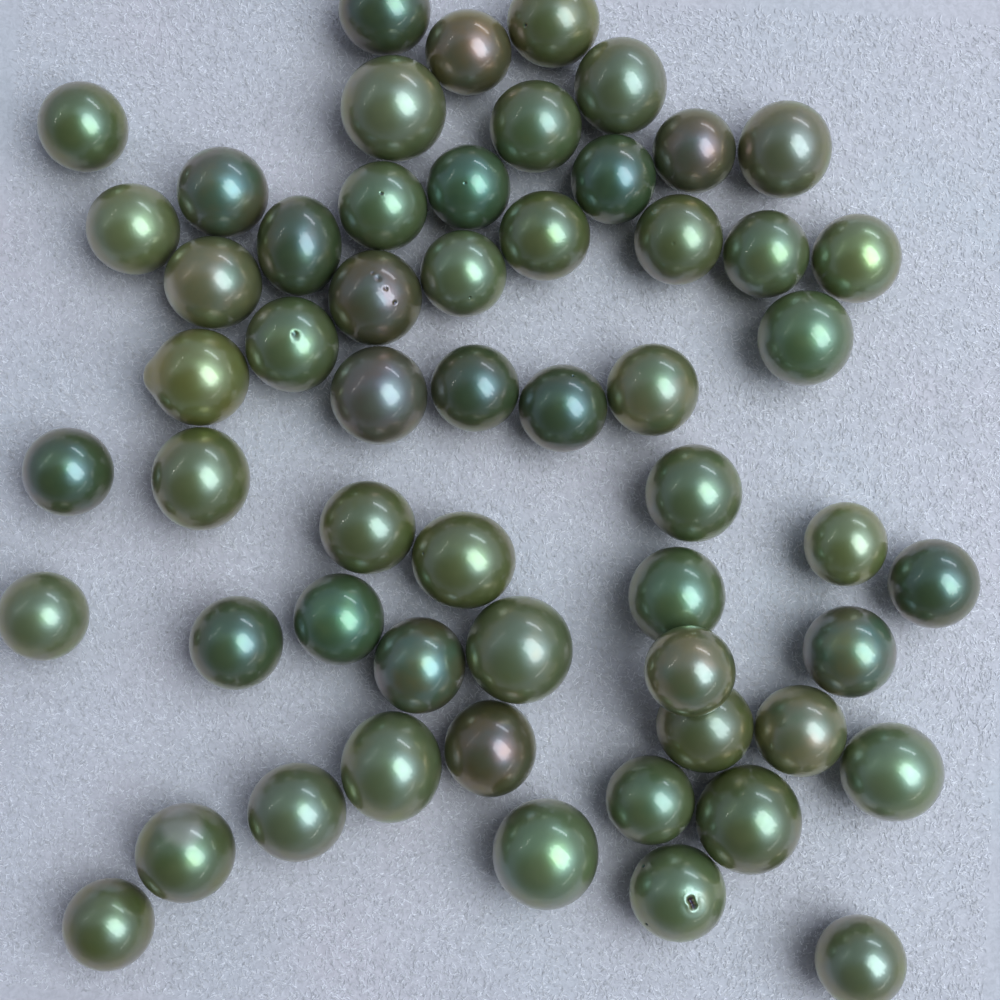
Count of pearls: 57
